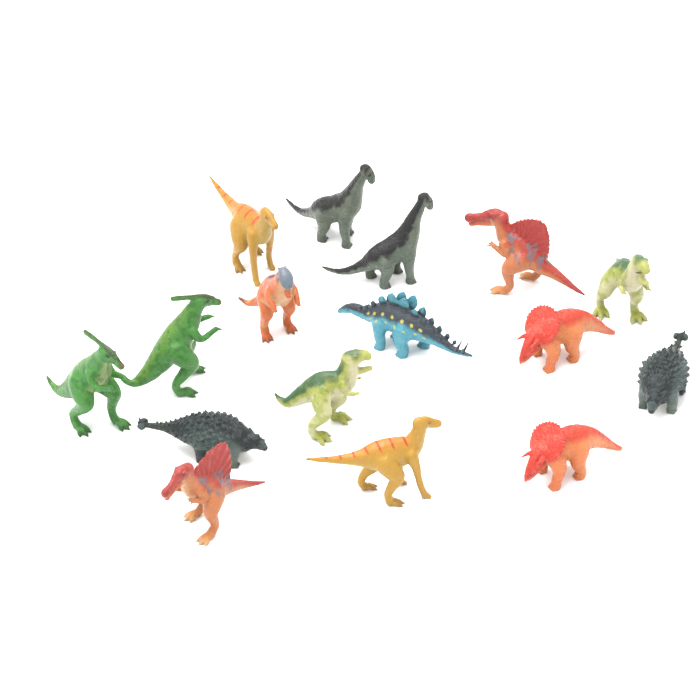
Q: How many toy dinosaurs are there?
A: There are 16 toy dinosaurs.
